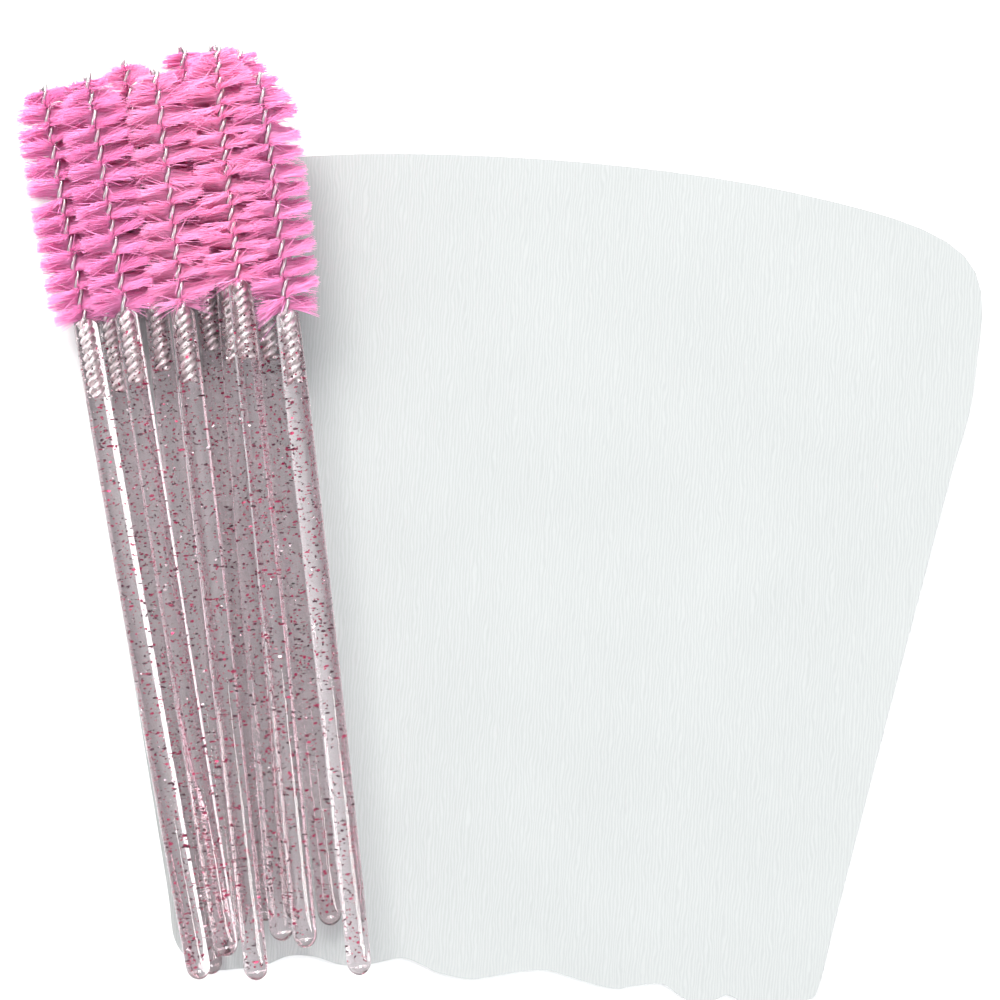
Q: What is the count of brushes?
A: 10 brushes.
